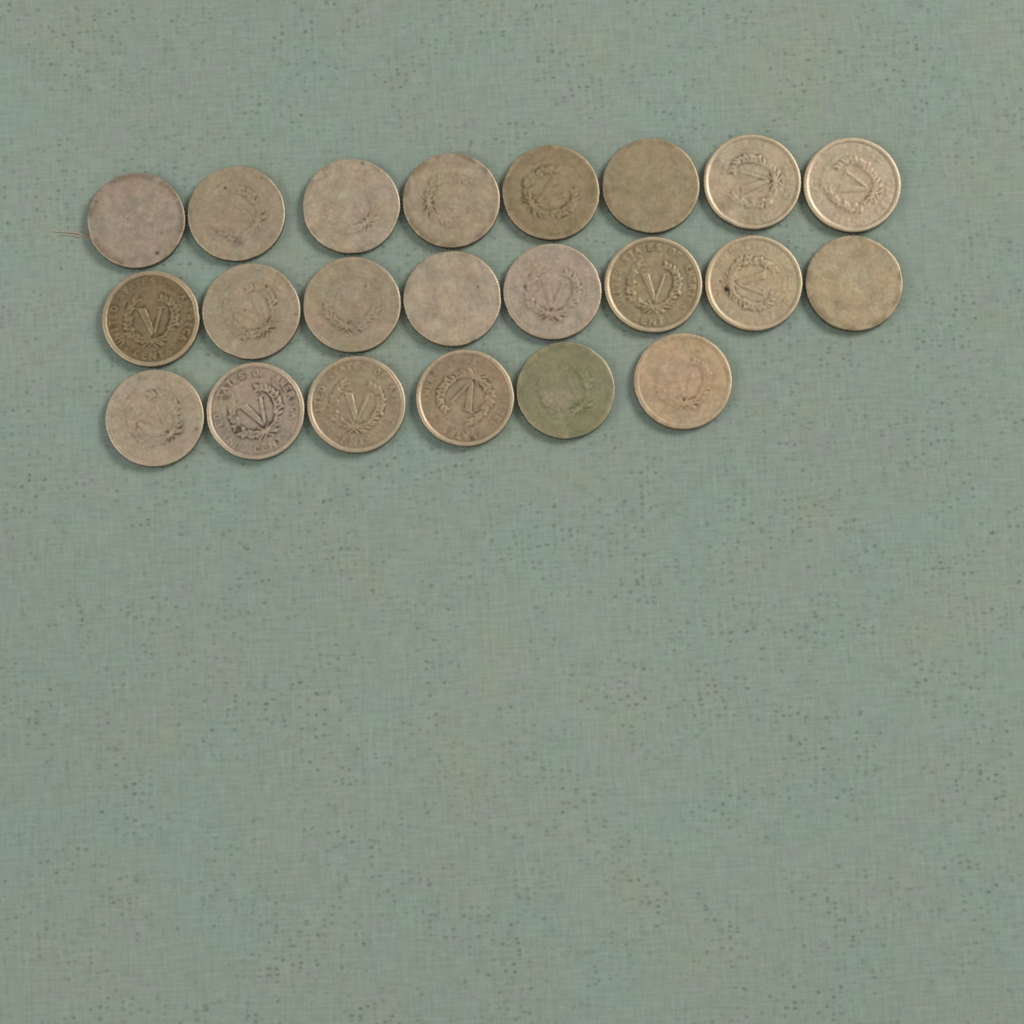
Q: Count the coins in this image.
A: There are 22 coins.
